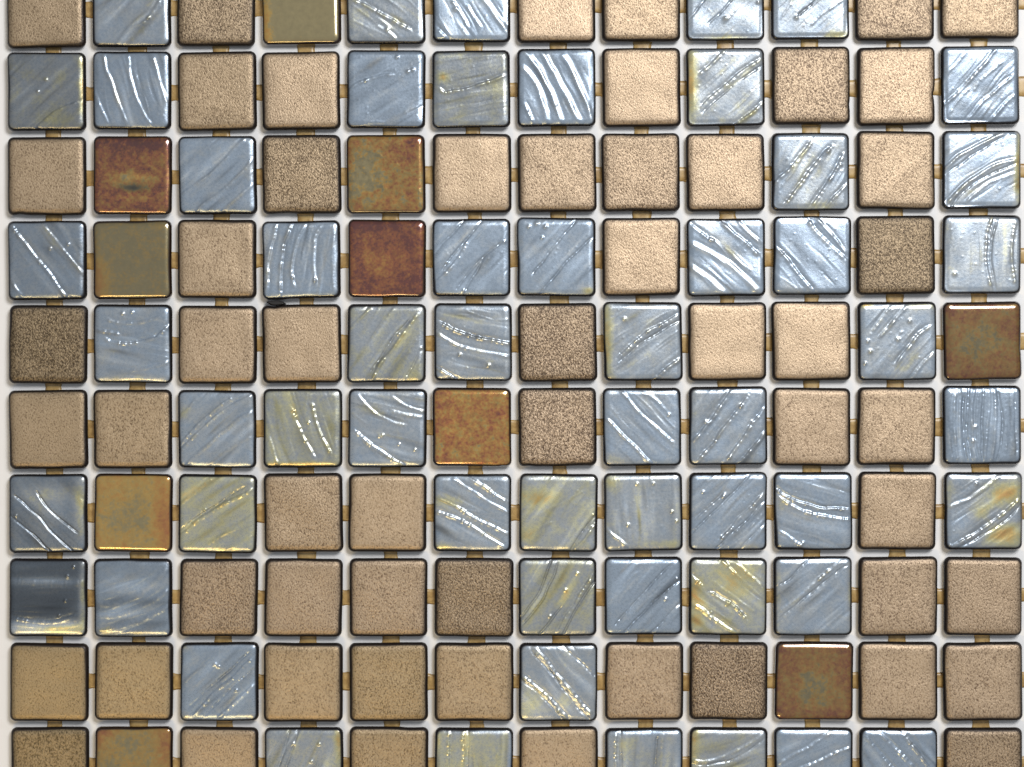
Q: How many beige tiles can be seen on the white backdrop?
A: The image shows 55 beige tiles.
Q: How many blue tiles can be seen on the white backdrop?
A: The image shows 55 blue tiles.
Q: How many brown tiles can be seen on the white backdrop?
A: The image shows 10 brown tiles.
